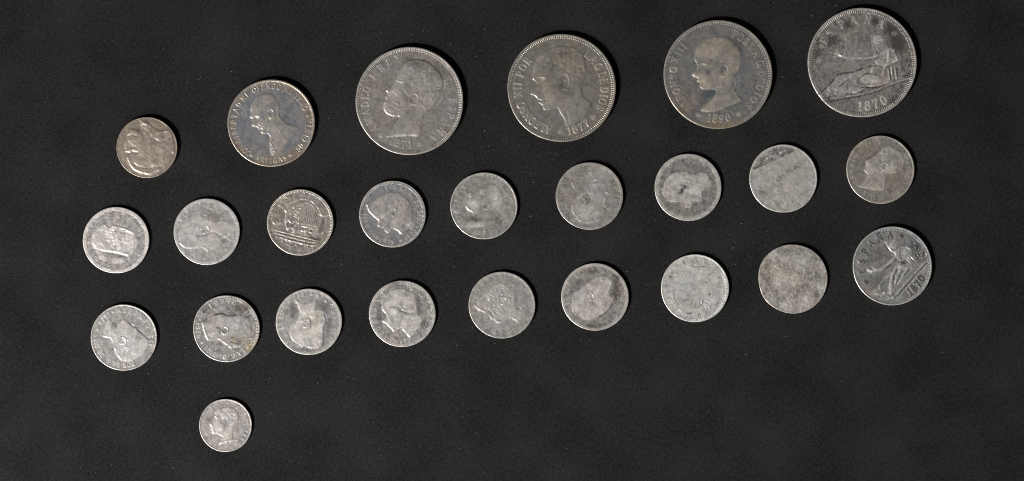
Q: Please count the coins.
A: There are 25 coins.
